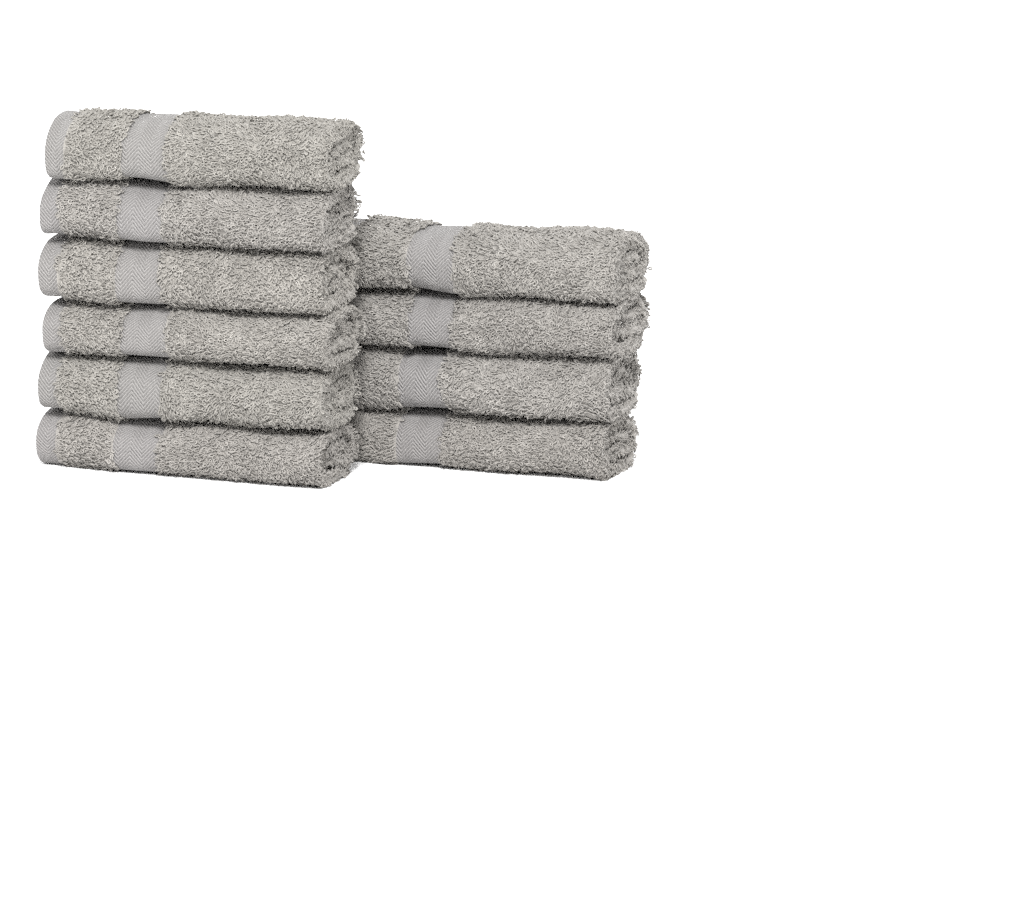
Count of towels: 10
